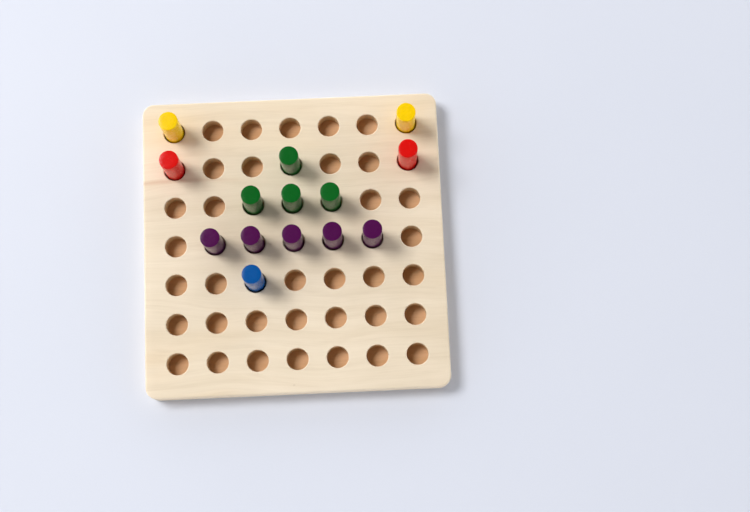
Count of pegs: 14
